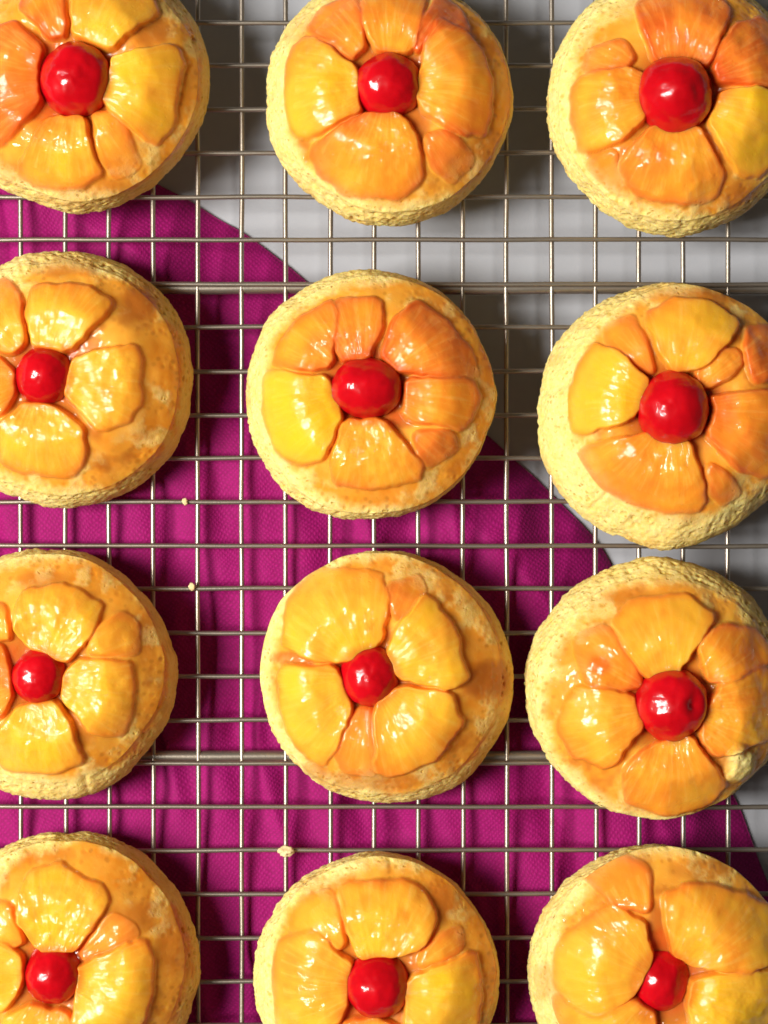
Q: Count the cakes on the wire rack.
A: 12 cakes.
